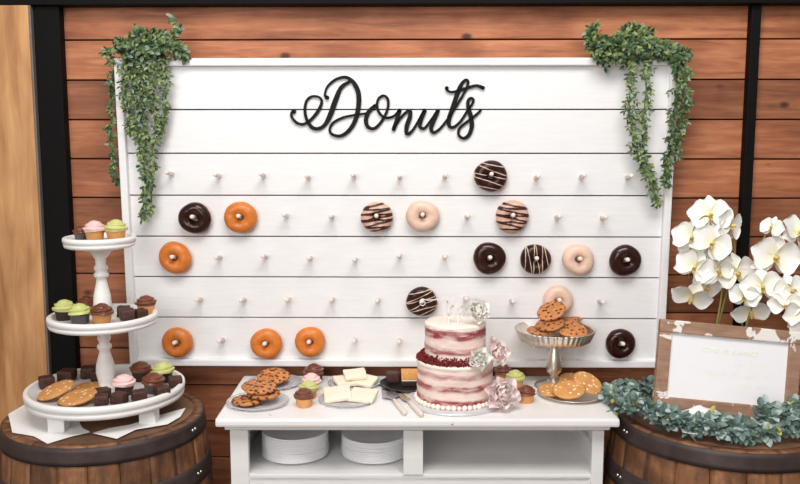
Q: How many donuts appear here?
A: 17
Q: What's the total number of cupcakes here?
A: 19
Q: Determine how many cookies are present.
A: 16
